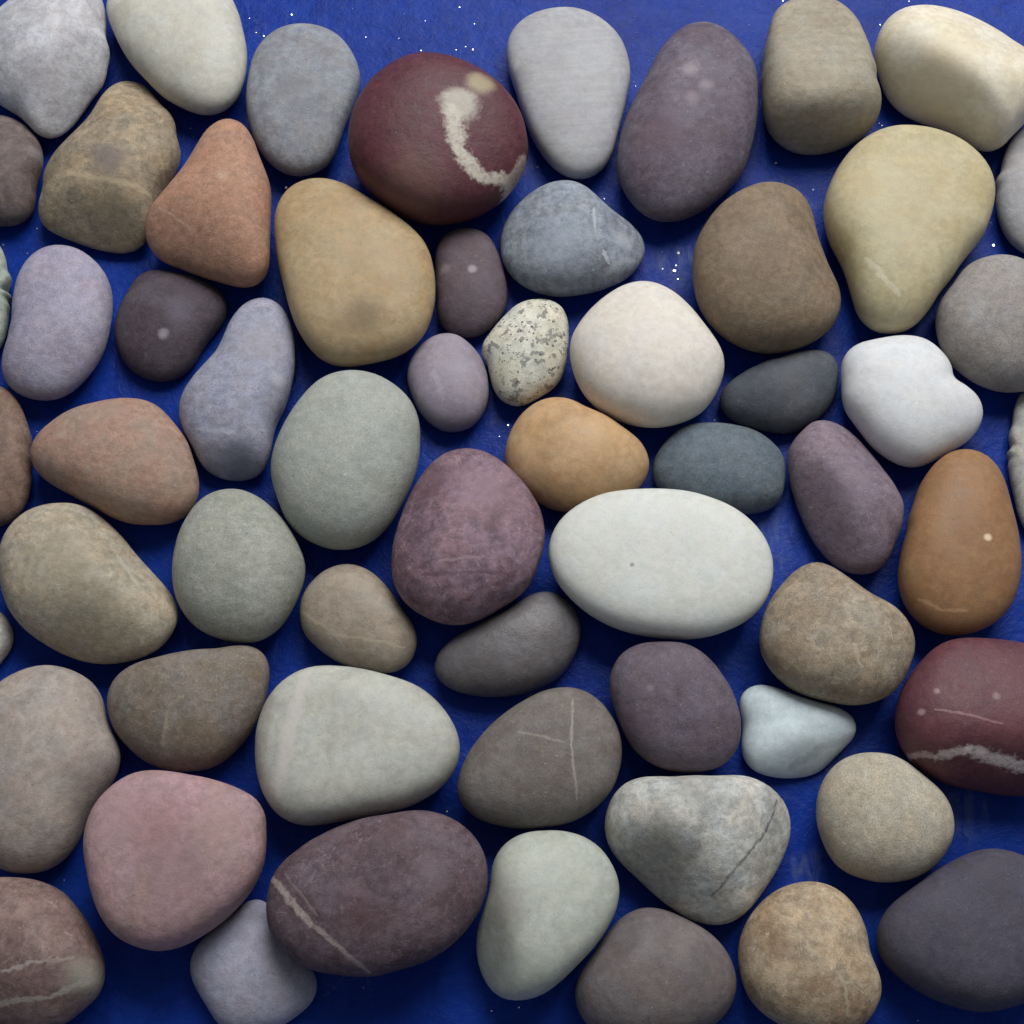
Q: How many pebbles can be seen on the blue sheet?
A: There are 60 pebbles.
